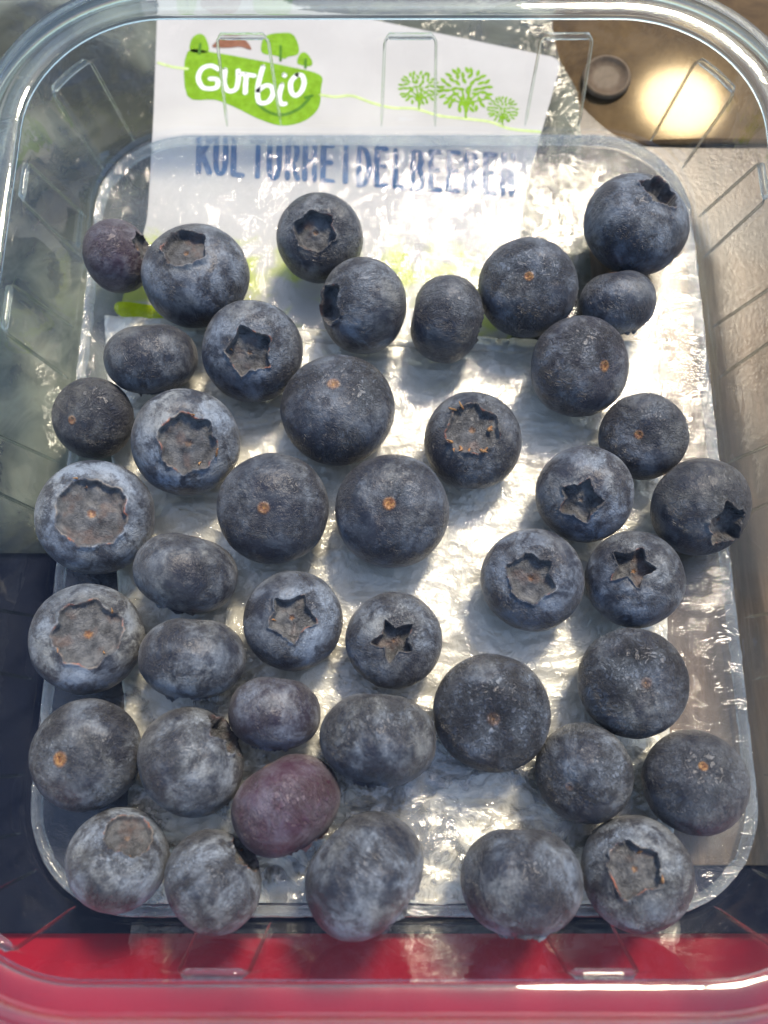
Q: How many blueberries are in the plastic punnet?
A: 42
